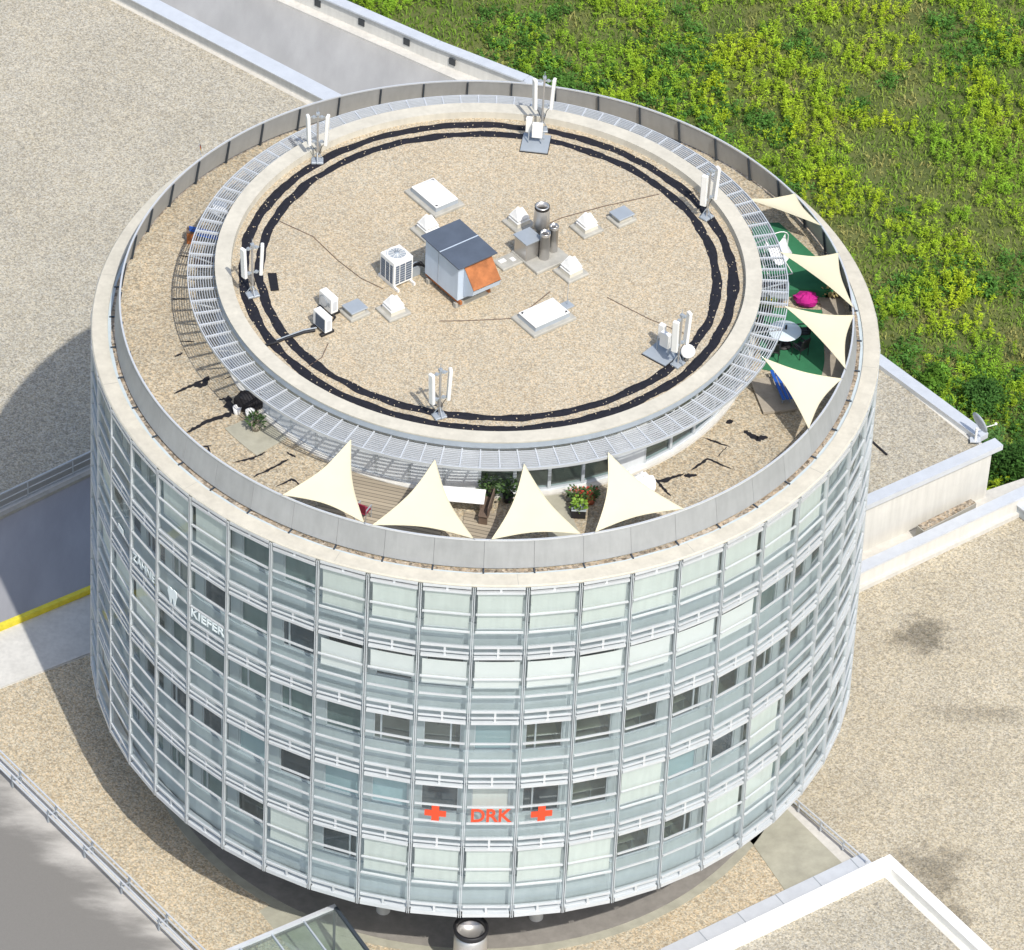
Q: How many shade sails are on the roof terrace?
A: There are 8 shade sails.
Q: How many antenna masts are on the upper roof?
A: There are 6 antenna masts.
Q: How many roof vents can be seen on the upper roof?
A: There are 5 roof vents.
